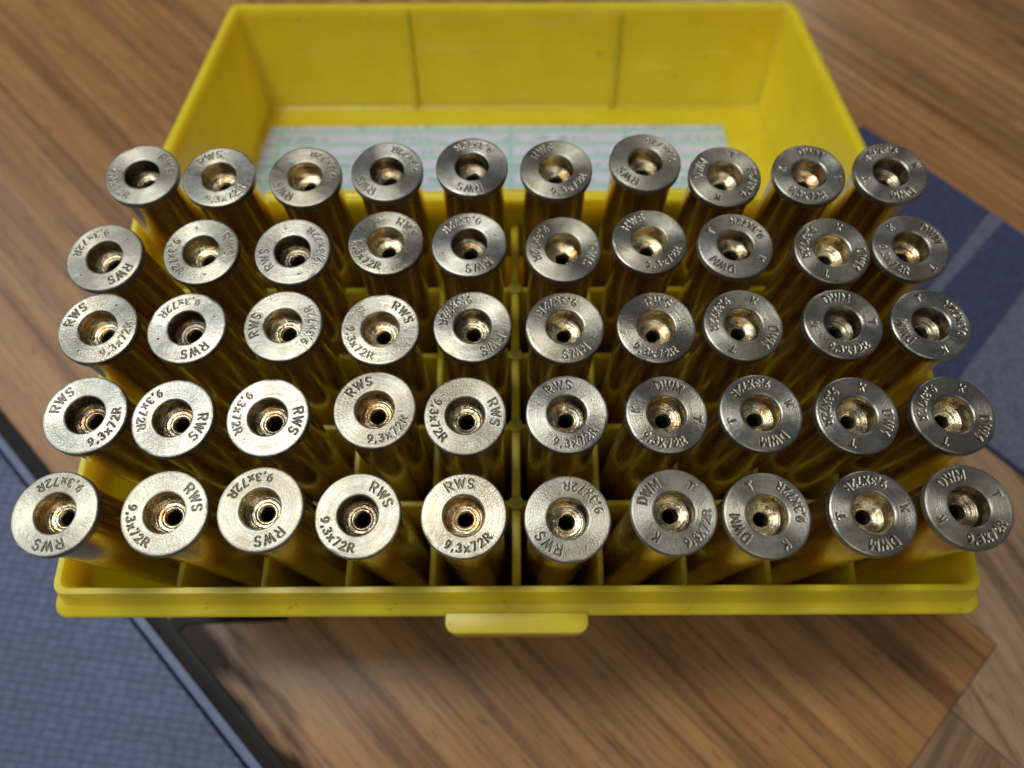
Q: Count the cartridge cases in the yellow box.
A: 50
